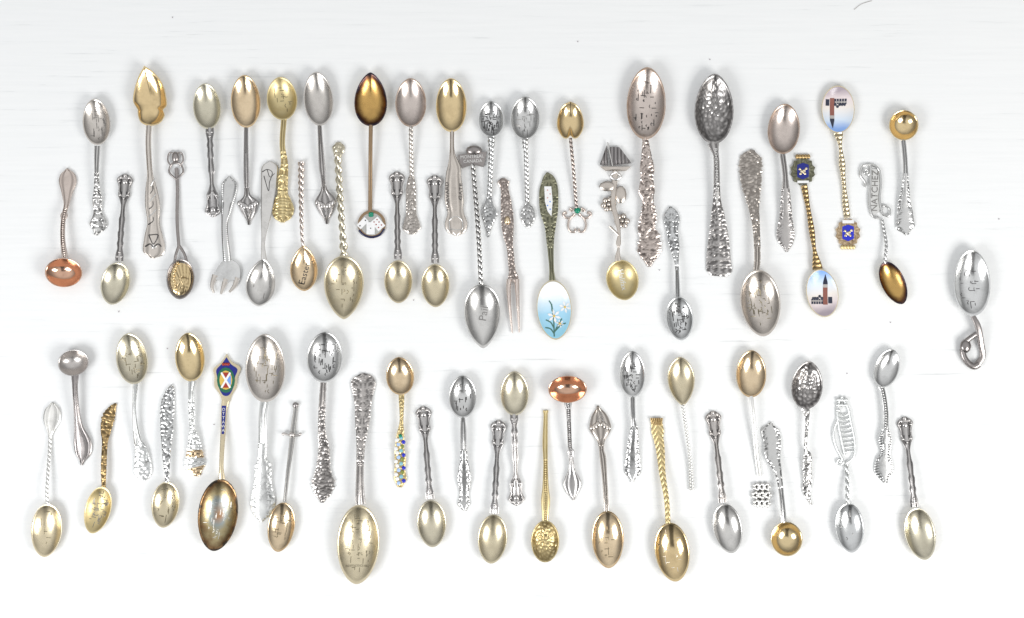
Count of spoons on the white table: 62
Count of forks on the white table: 2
